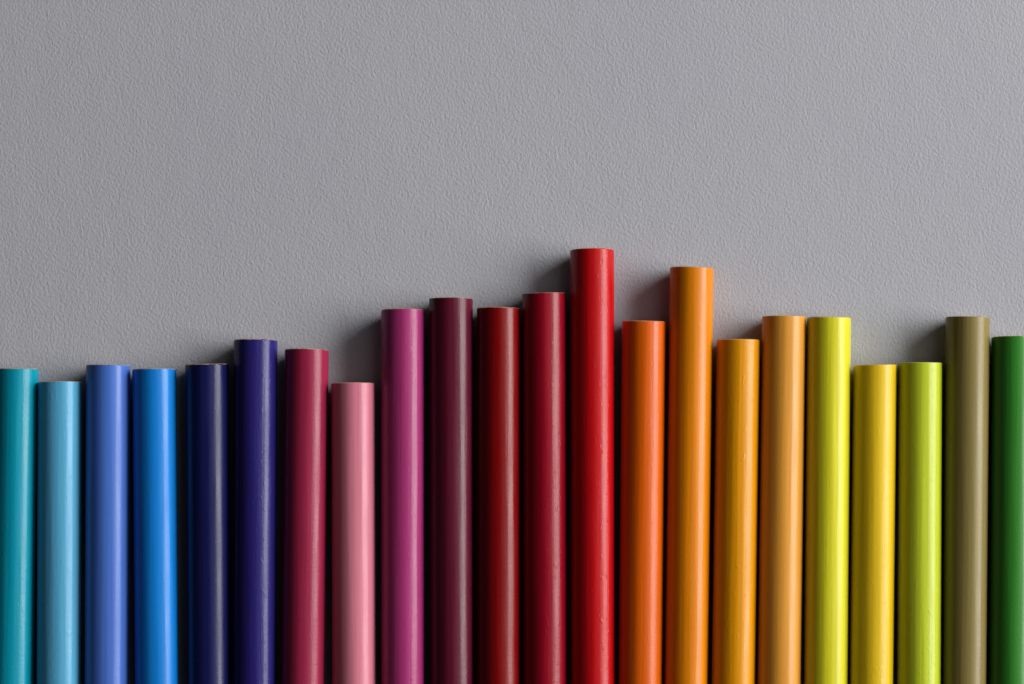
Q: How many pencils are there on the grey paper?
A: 22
